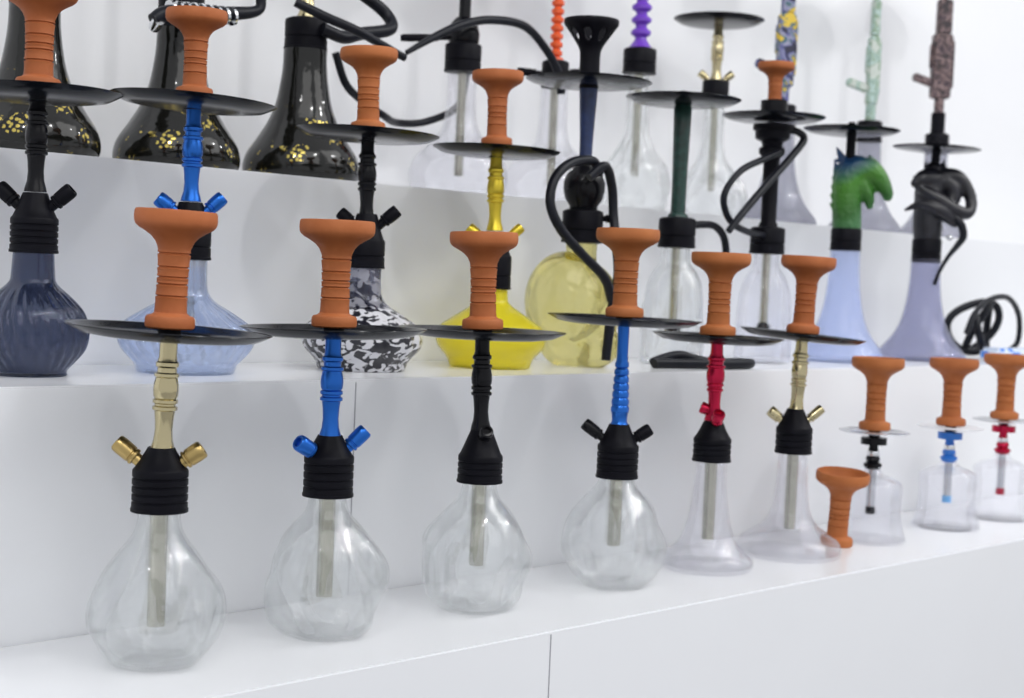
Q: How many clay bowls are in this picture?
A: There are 15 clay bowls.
